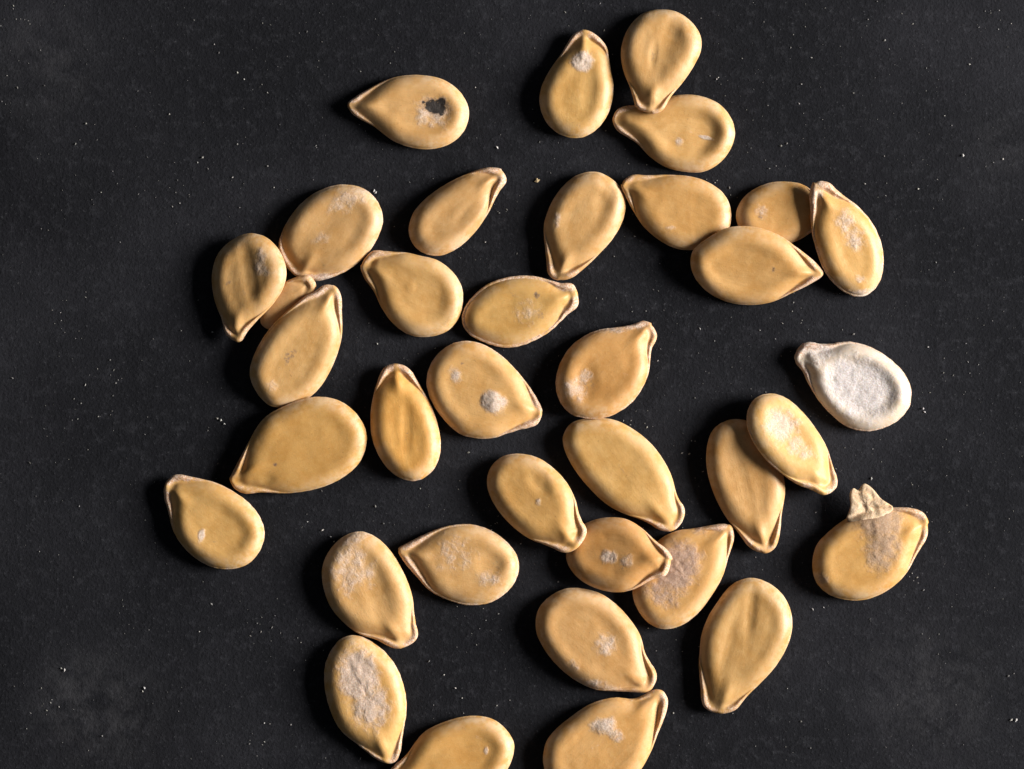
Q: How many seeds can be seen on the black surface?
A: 36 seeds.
